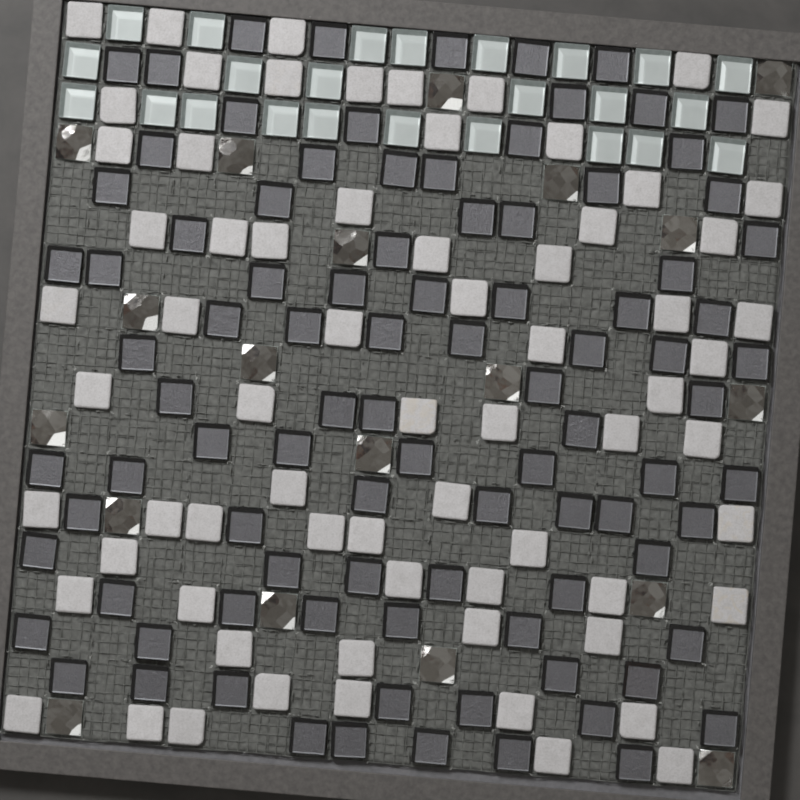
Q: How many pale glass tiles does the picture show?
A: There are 24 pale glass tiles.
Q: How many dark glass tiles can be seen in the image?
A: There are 93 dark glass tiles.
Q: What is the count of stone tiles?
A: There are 69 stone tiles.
